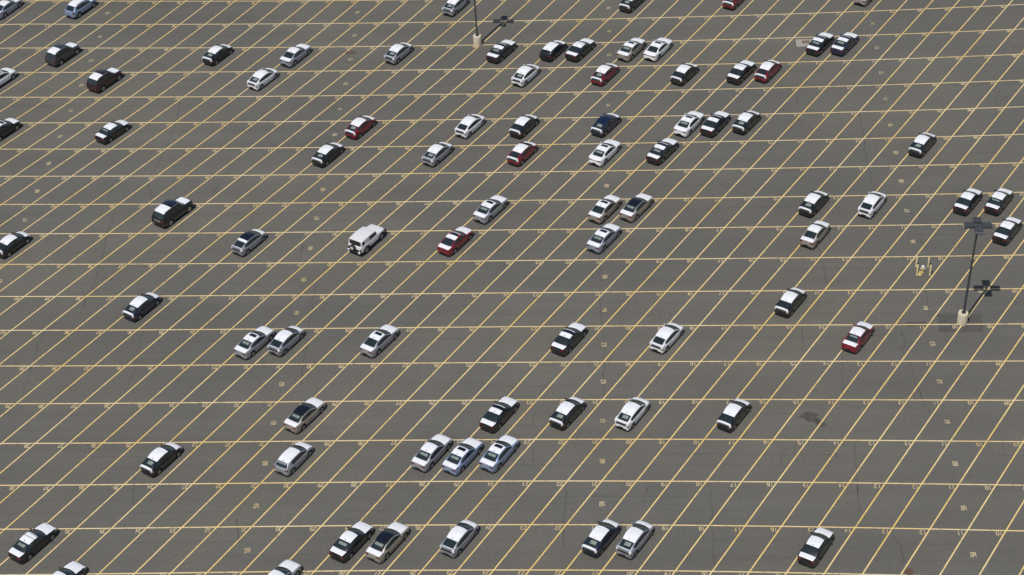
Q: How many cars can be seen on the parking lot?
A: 82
